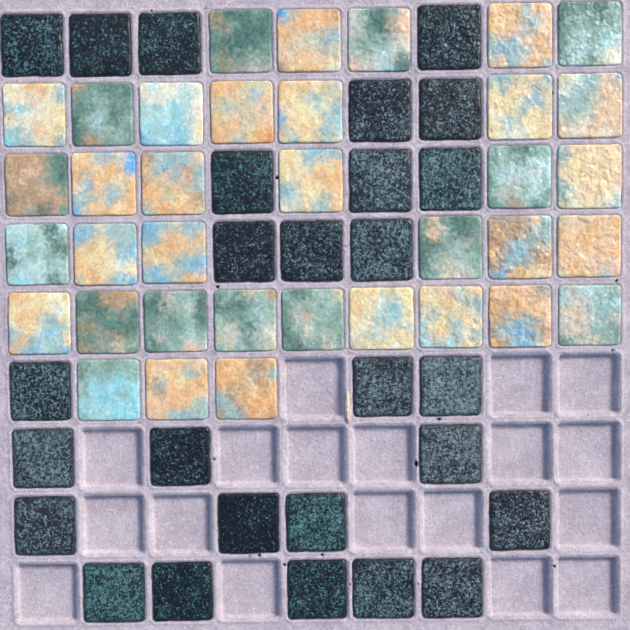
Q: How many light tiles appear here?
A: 36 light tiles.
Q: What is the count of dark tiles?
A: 27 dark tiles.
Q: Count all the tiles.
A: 63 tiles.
